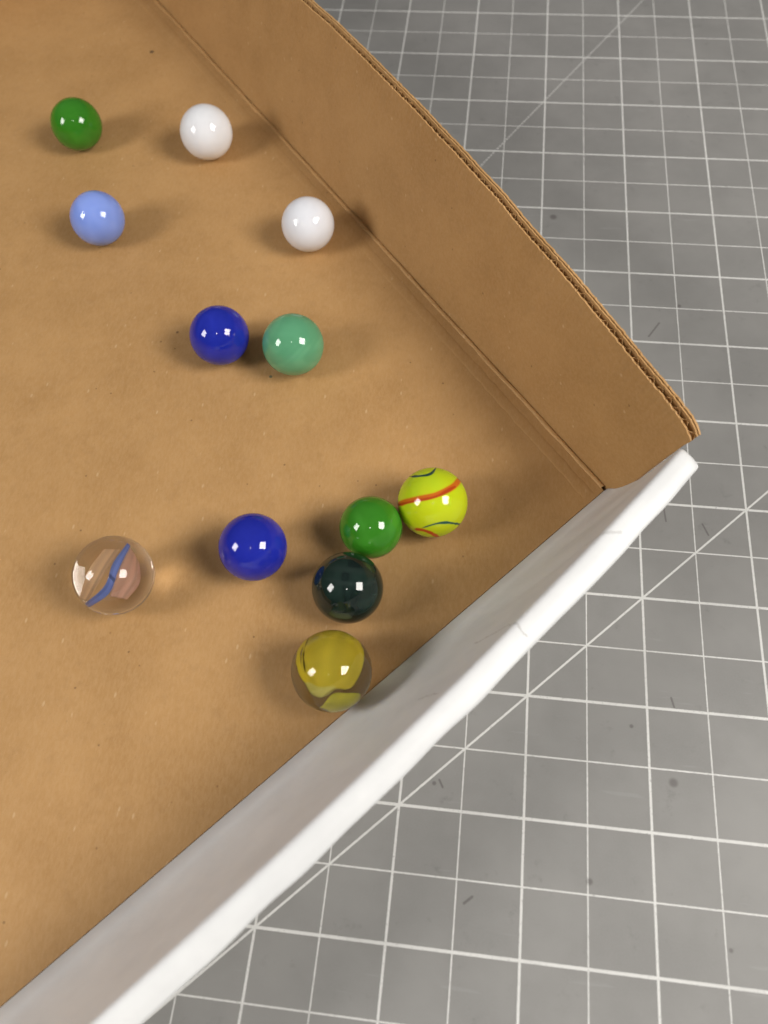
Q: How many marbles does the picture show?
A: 12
